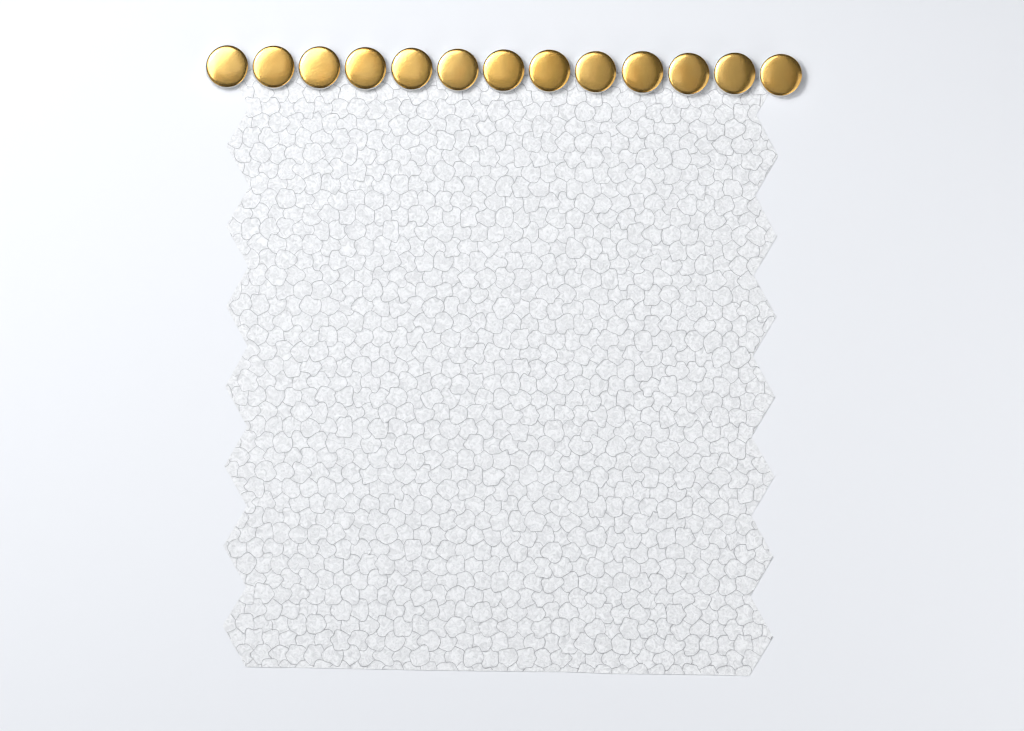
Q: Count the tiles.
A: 13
